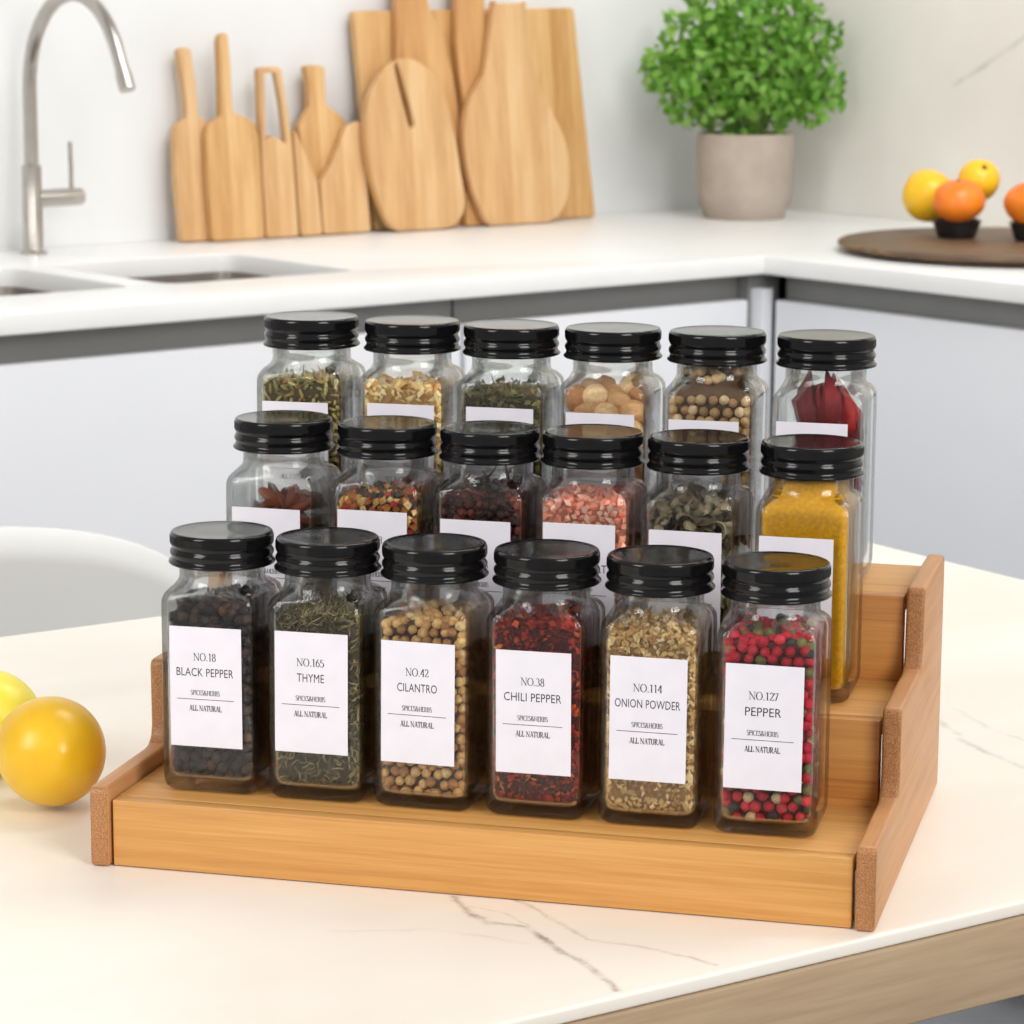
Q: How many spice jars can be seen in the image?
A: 18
